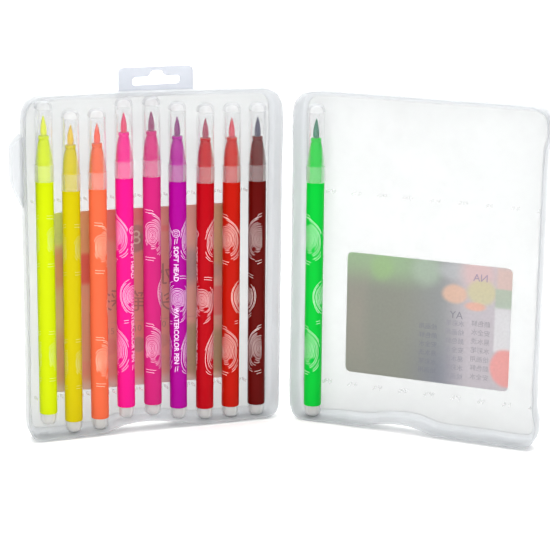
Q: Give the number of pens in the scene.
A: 10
